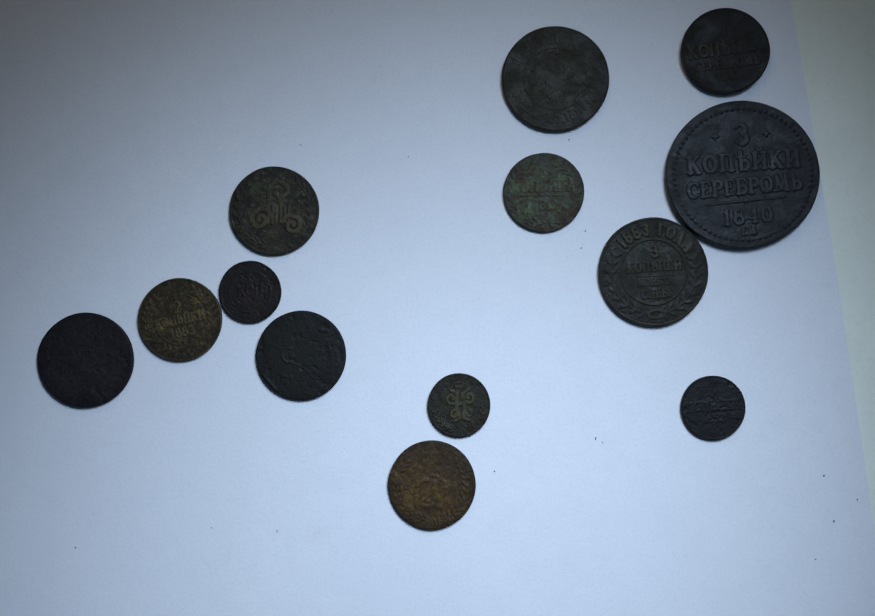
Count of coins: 13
